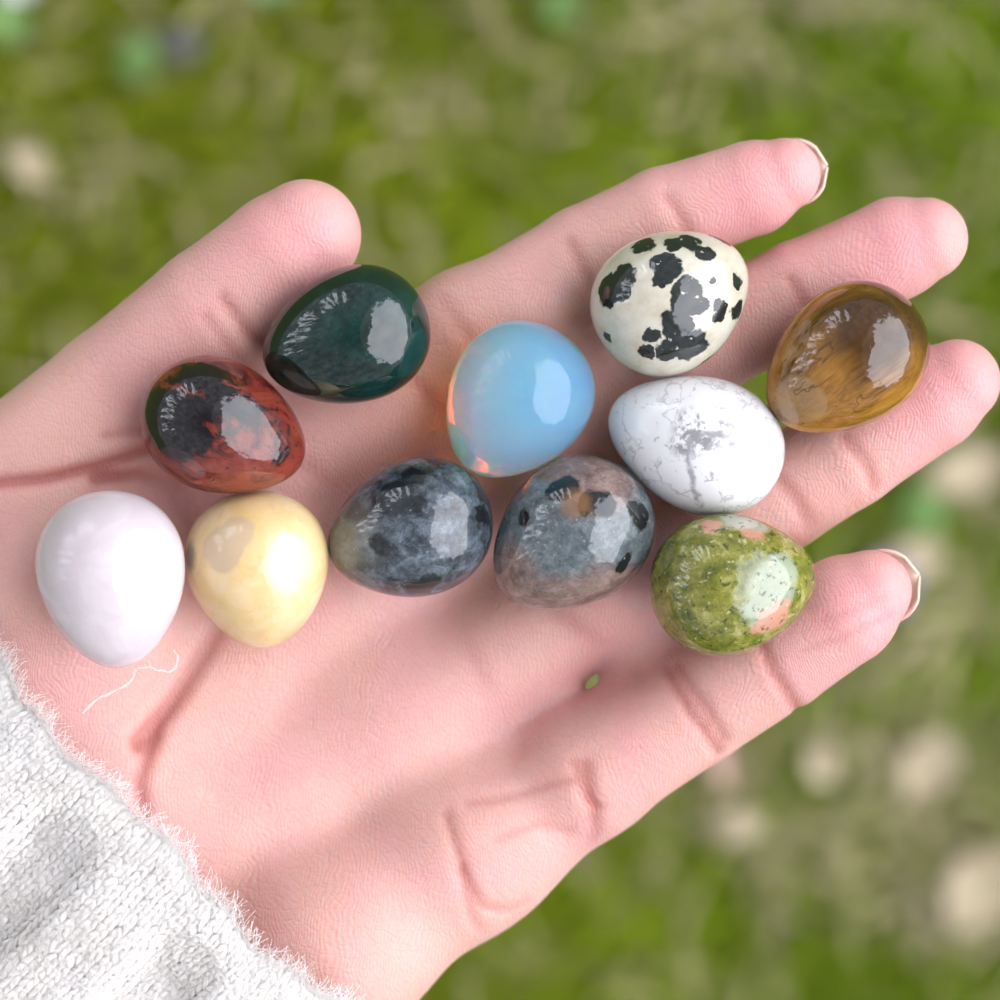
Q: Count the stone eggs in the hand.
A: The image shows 11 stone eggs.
